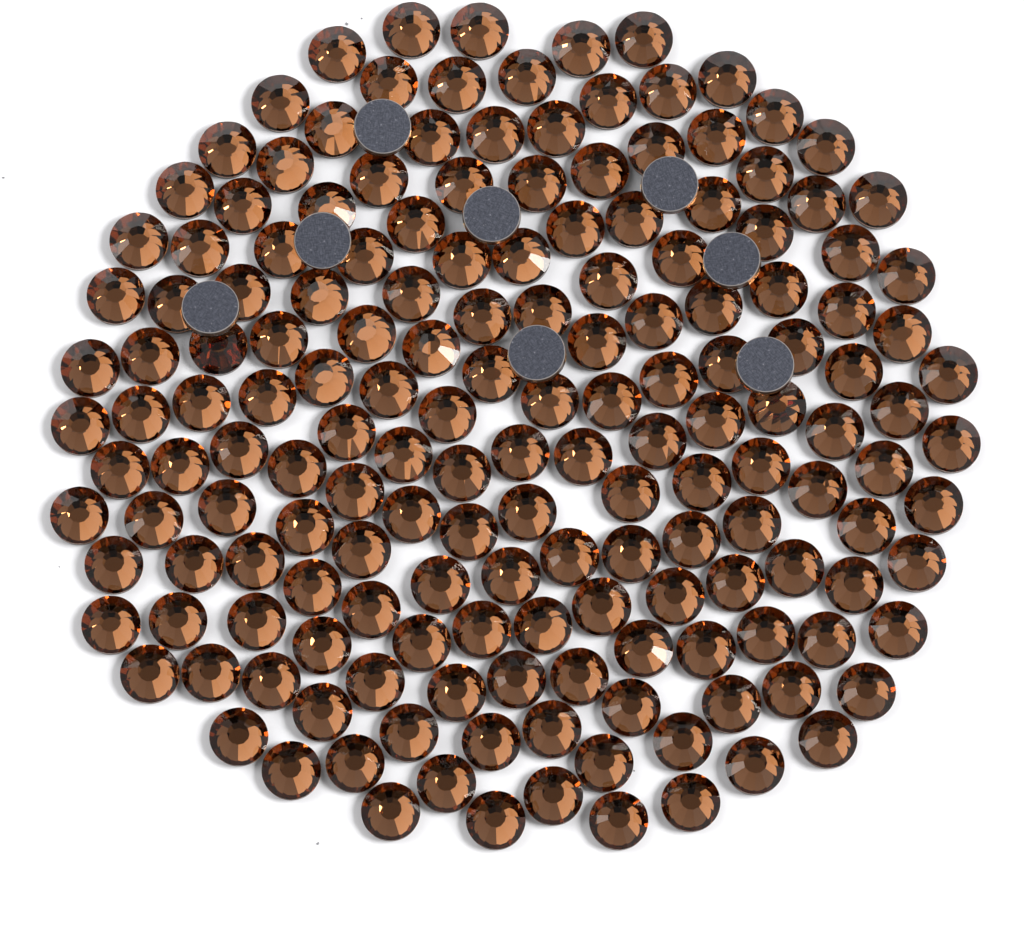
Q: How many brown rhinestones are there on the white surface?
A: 169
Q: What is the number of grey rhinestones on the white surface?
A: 8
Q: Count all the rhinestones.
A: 177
